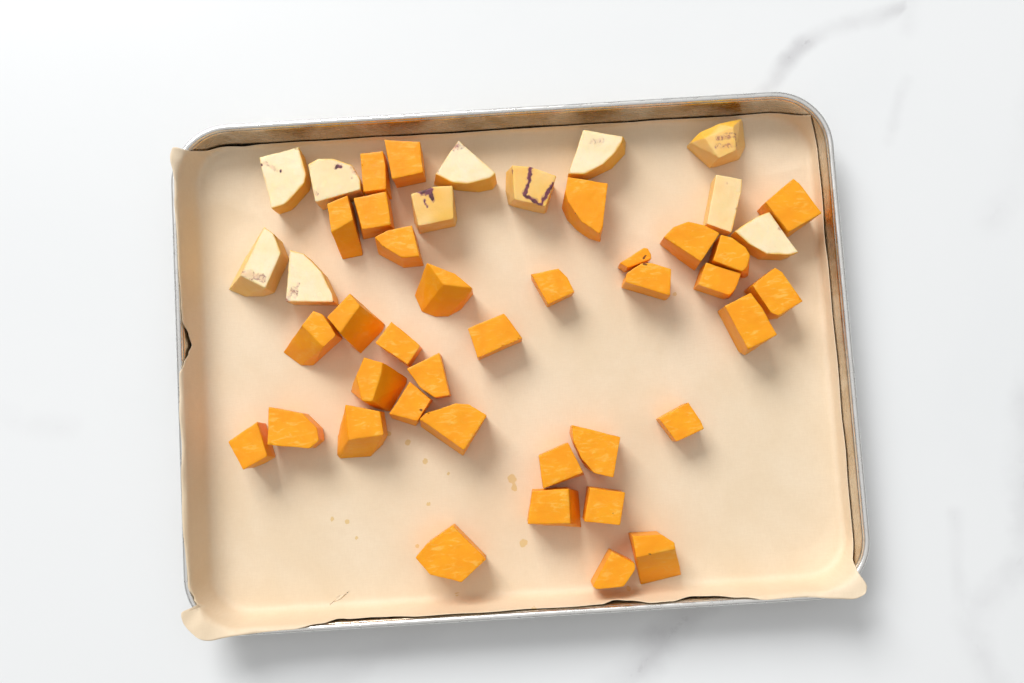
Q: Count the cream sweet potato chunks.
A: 11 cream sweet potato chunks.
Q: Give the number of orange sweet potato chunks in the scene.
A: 35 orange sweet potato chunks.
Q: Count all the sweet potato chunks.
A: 46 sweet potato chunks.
